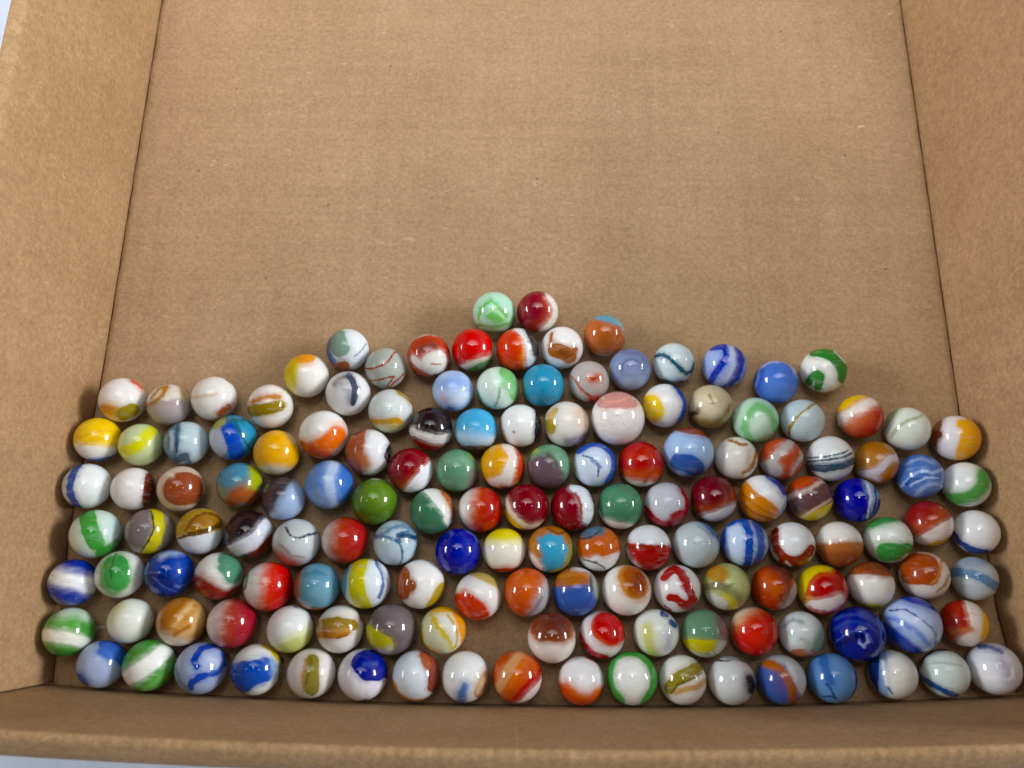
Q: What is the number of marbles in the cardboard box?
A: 147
